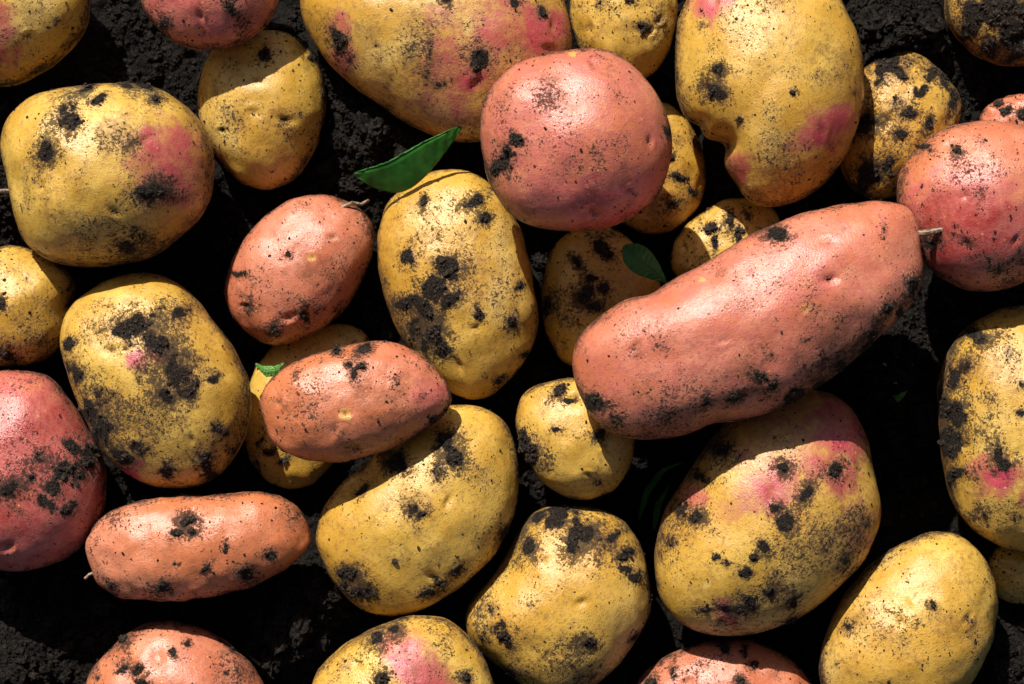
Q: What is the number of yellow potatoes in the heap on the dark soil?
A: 23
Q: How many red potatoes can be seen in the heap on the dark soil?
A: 11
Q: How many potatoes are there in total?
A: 34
